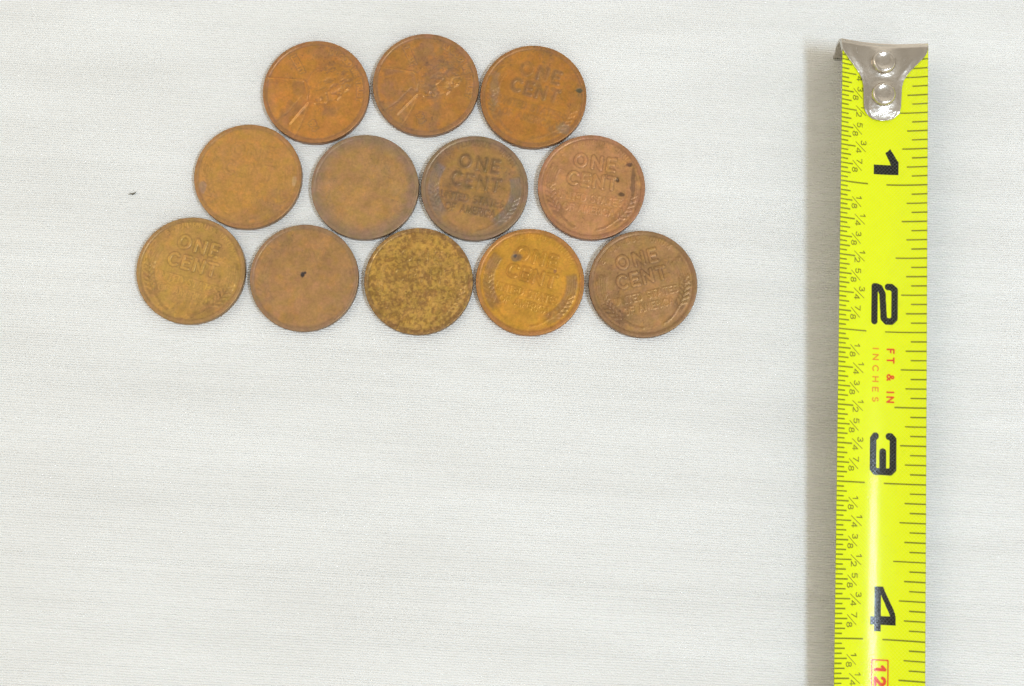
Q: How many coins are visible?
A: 12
